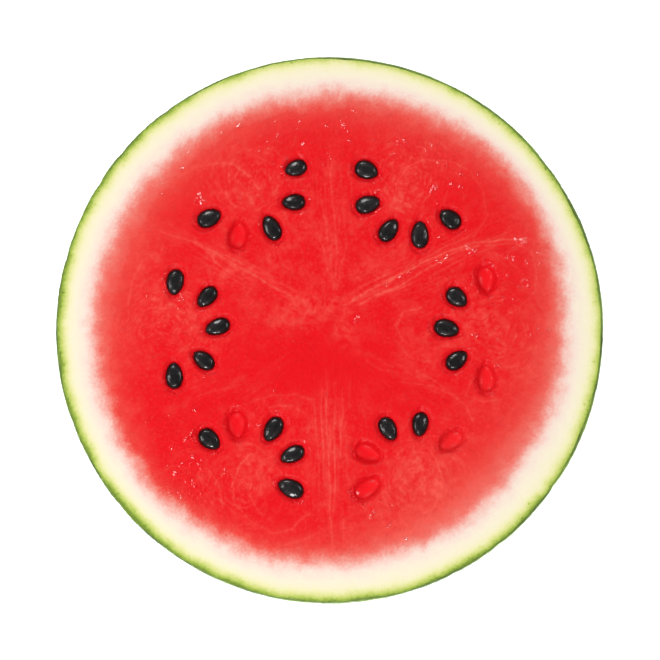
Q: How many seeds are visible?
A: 23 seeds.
